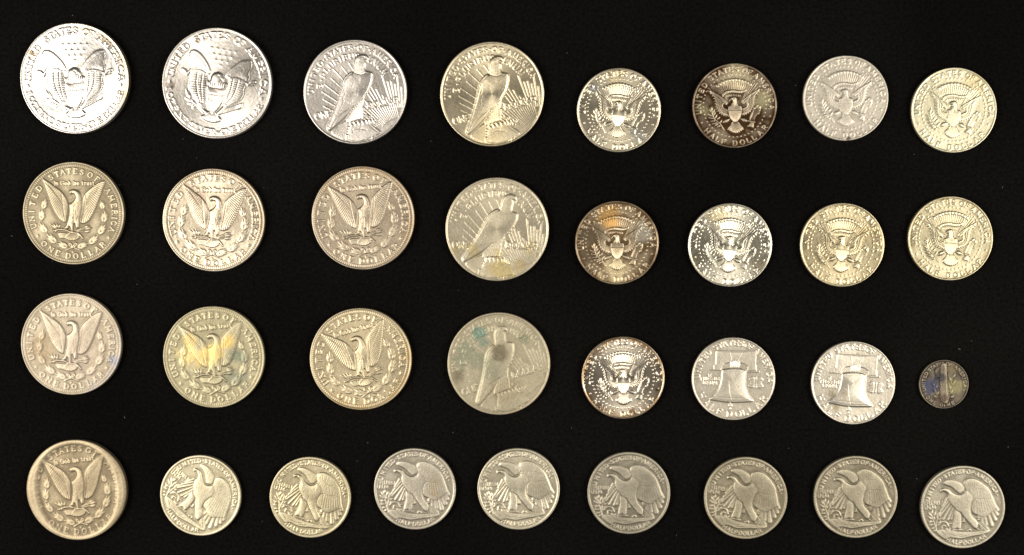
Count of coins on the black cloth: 33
